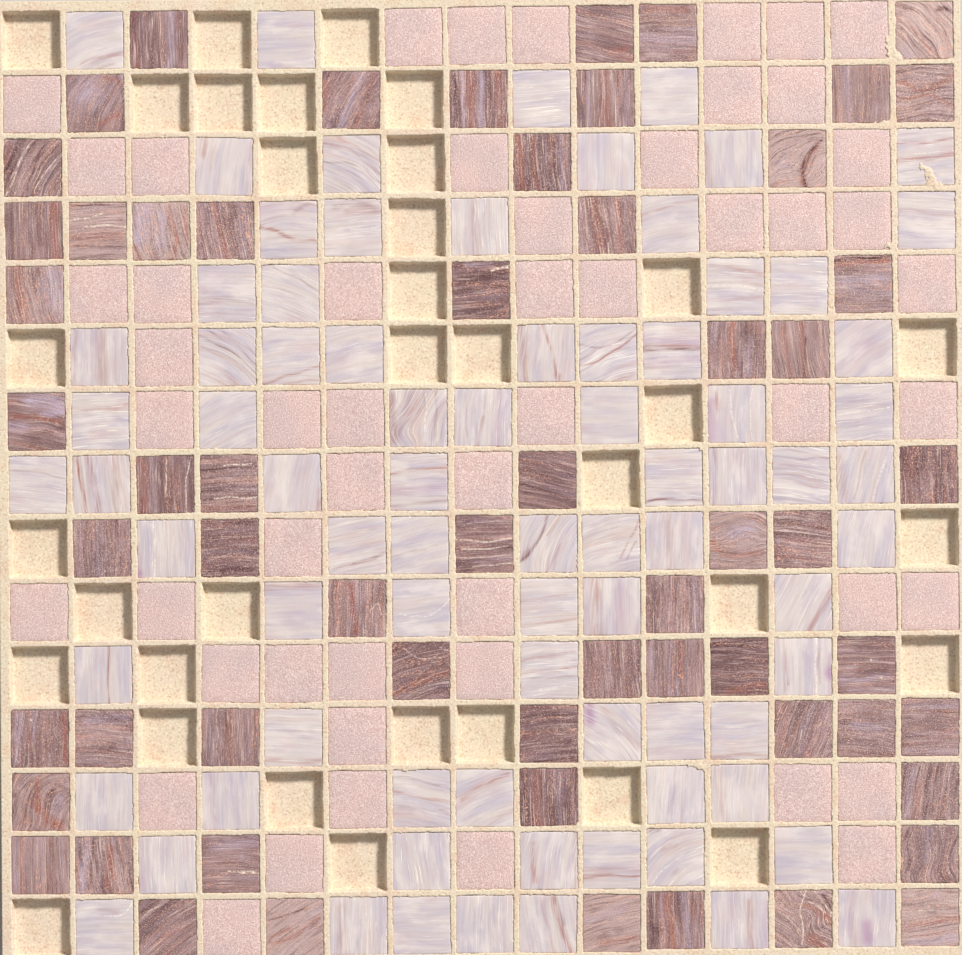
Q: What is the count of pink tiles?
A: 52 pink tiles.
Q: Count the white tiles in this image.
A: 79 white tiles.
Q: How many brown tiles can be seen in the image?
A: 60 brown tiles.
